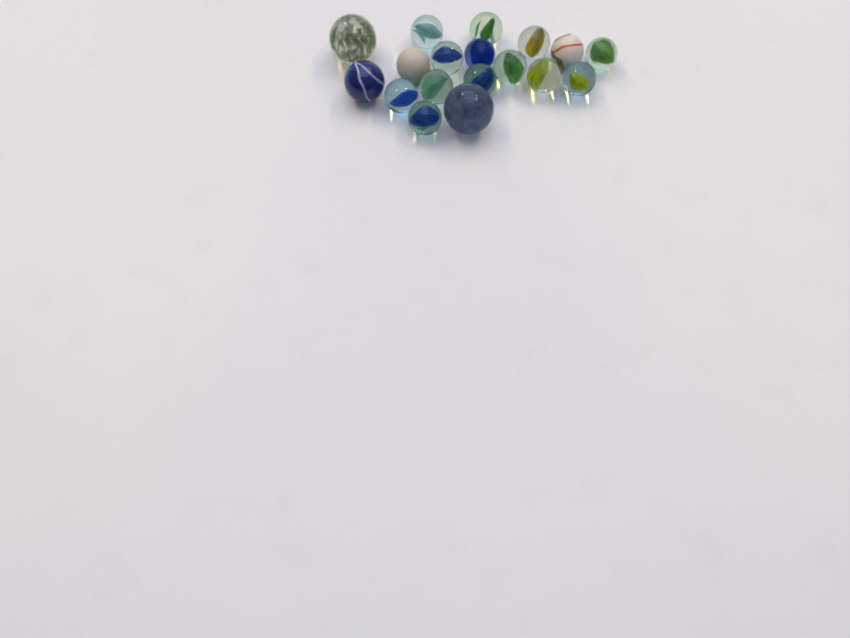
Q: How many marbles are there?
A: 18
